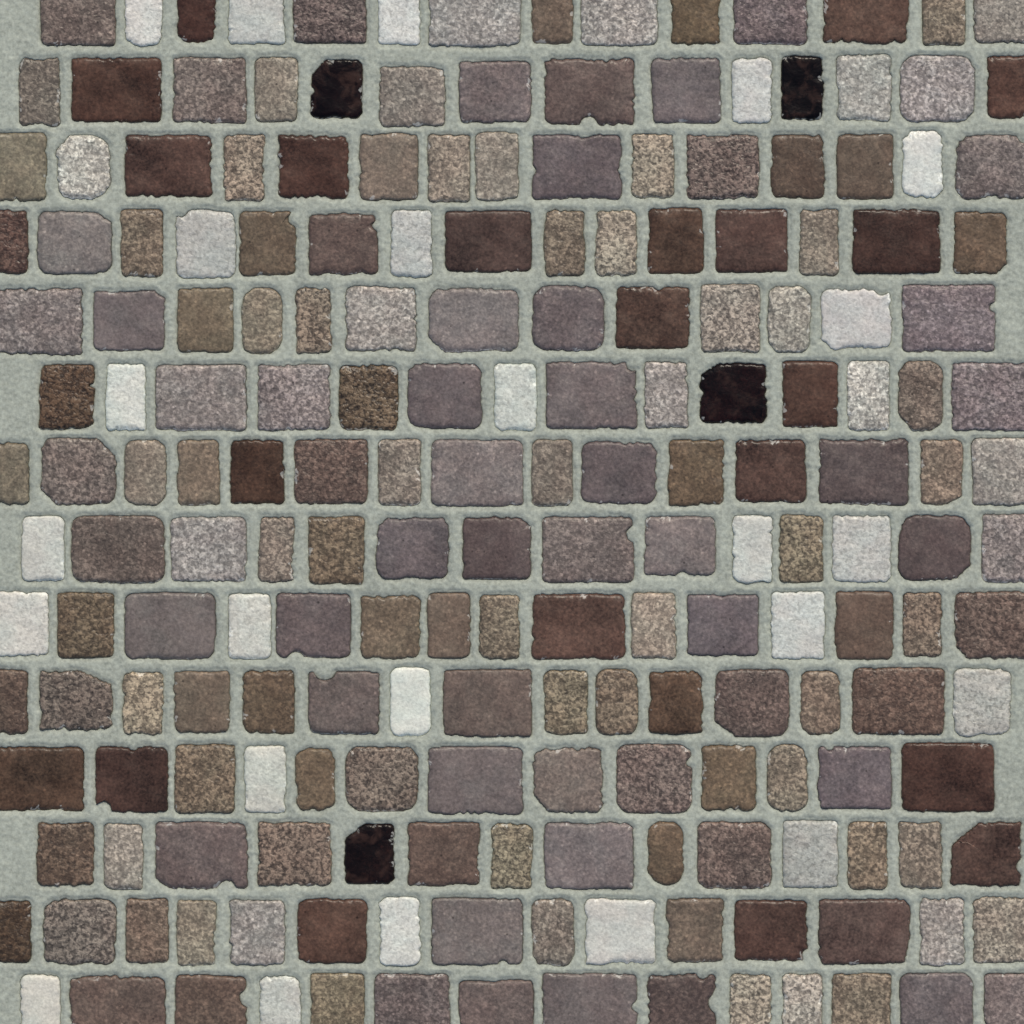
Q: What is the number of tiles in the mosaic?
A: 200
